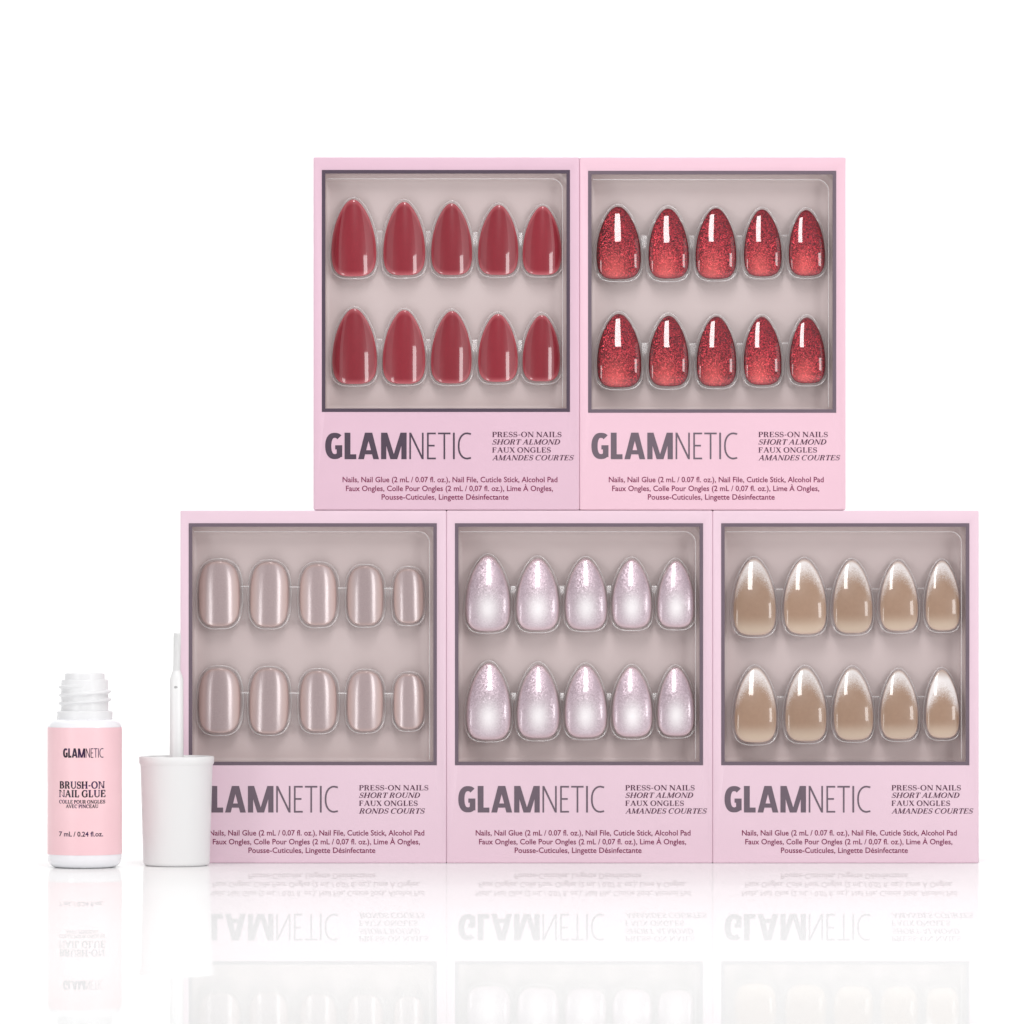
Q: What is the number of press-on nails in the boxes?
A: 50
